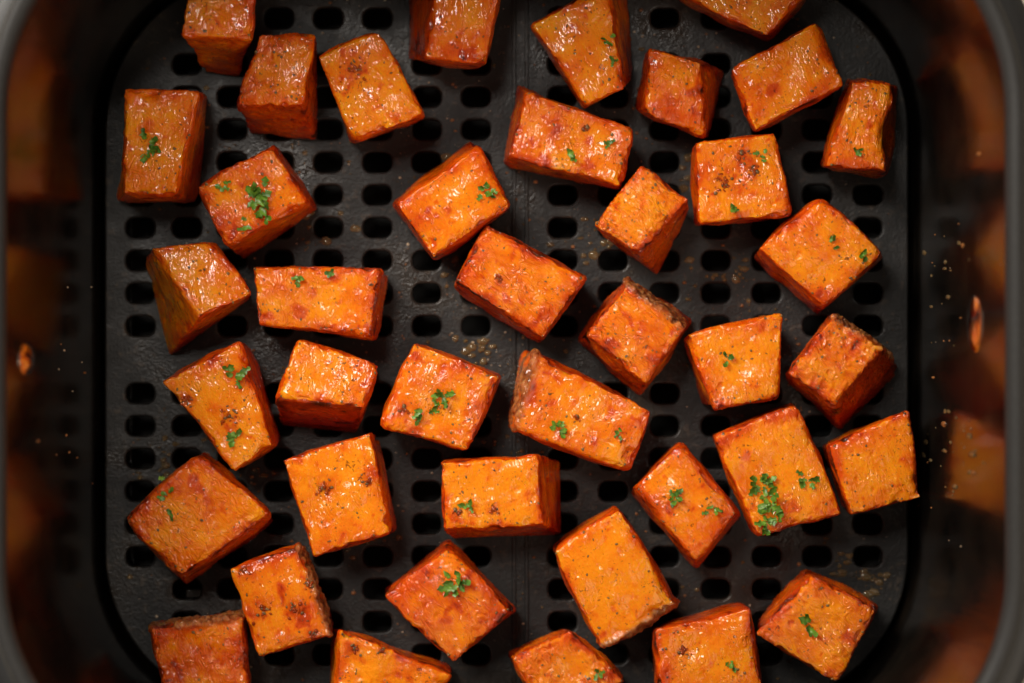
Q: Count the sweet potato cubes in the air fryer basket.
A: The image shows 40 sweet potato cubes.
